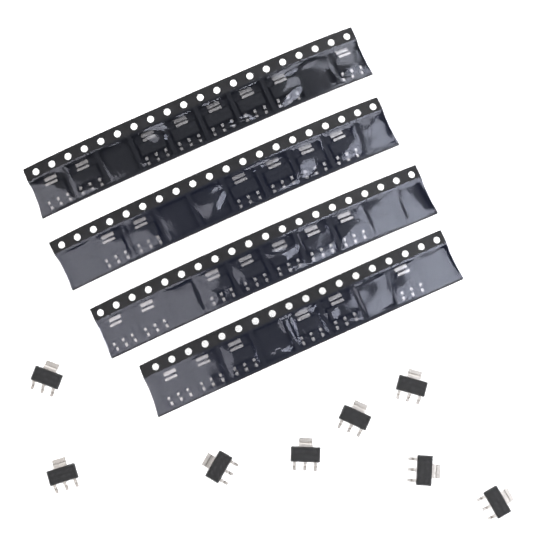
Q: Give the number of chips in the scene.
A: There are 35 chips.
